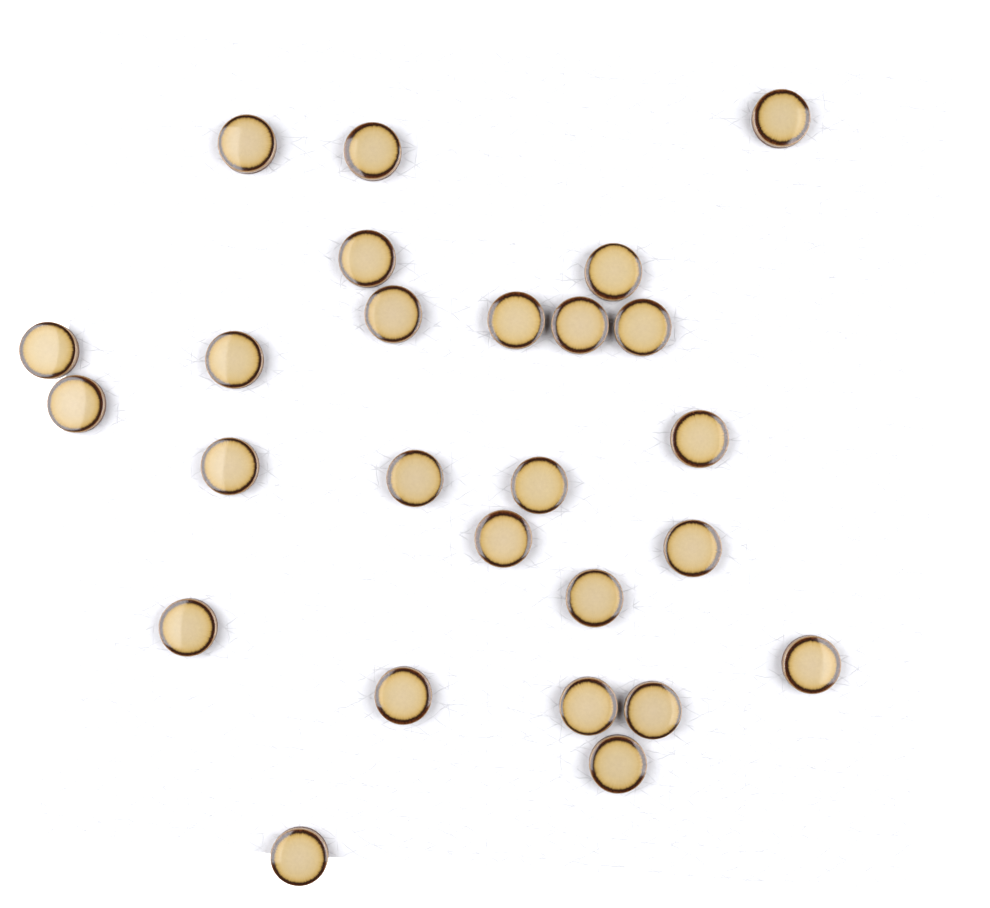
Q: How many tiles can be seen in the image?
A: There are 26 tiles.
